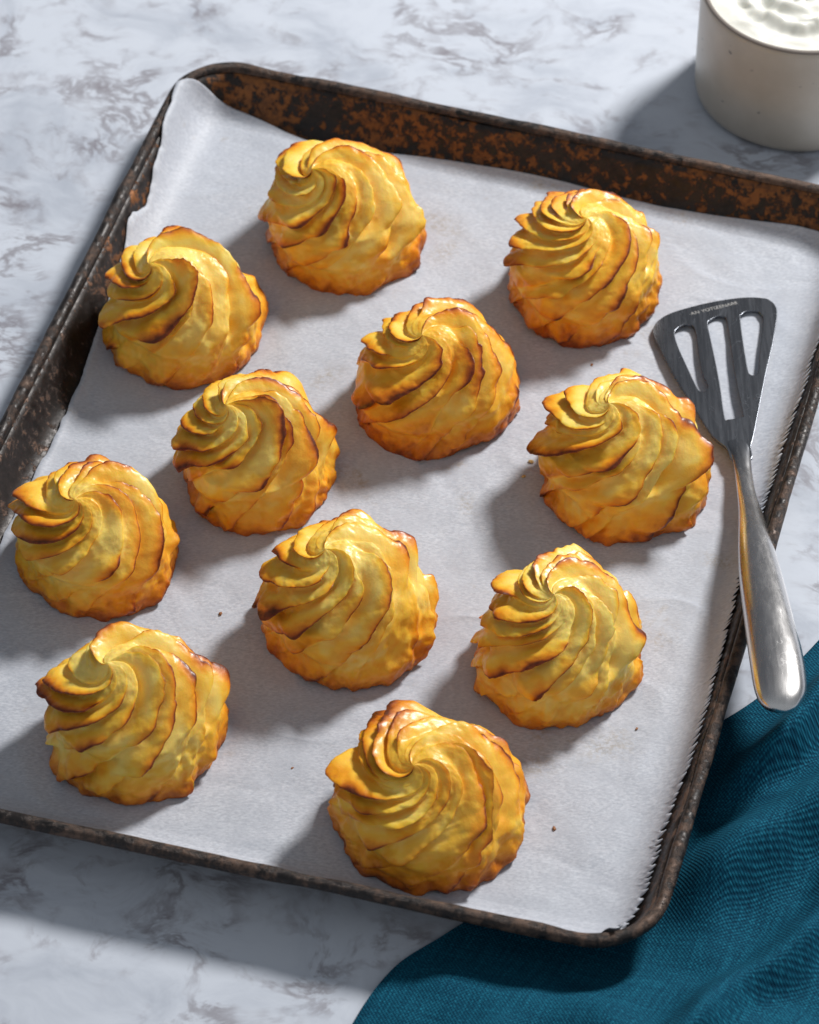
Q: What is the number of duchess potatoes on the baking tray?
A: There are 11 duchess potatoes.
